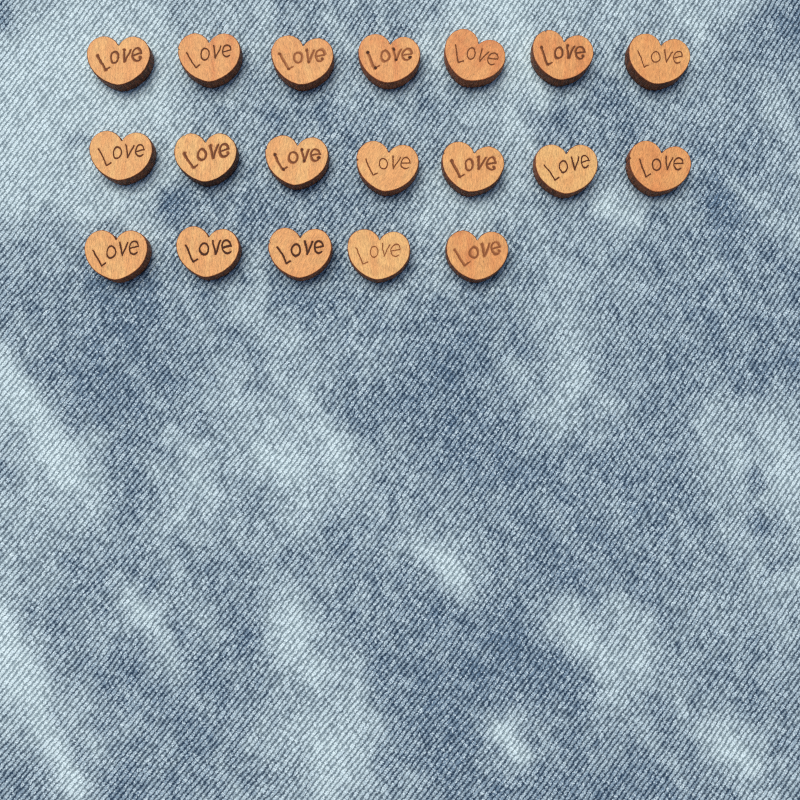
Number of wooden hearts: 19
